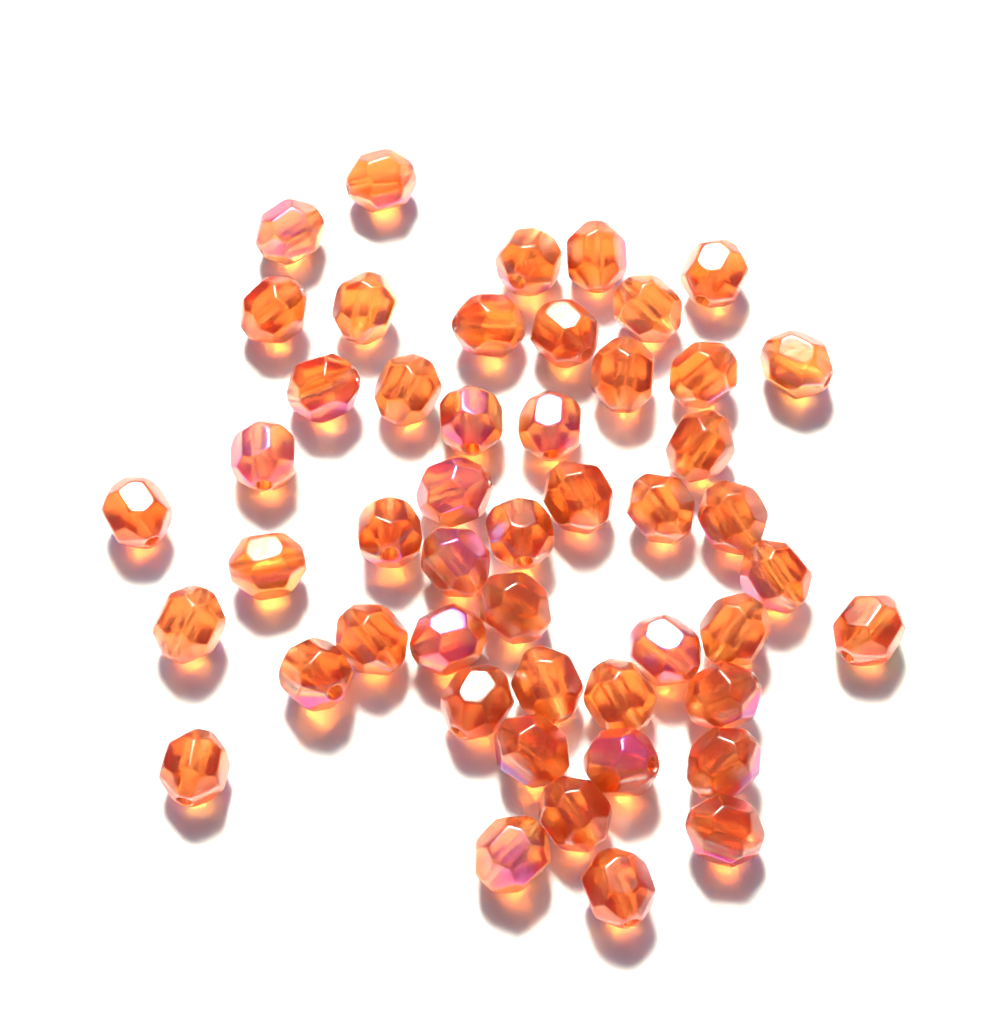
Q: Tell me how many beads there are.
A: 49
